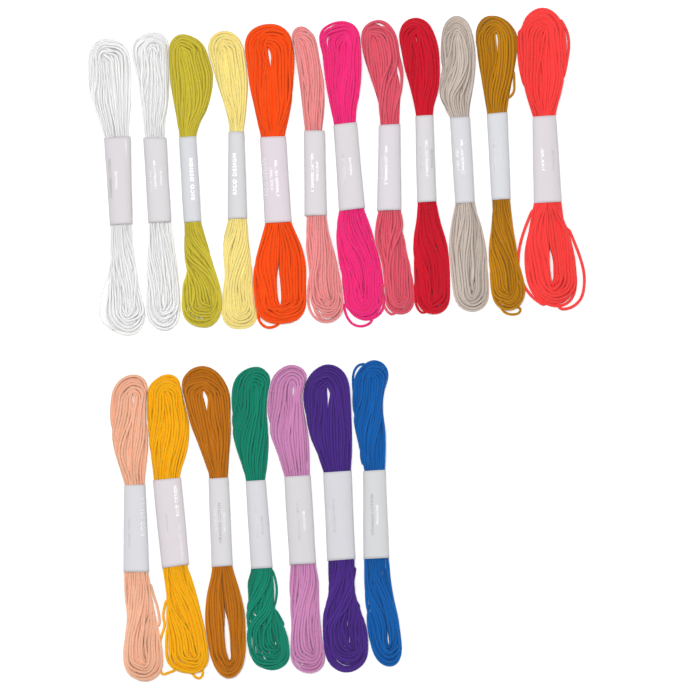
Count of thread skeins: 19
